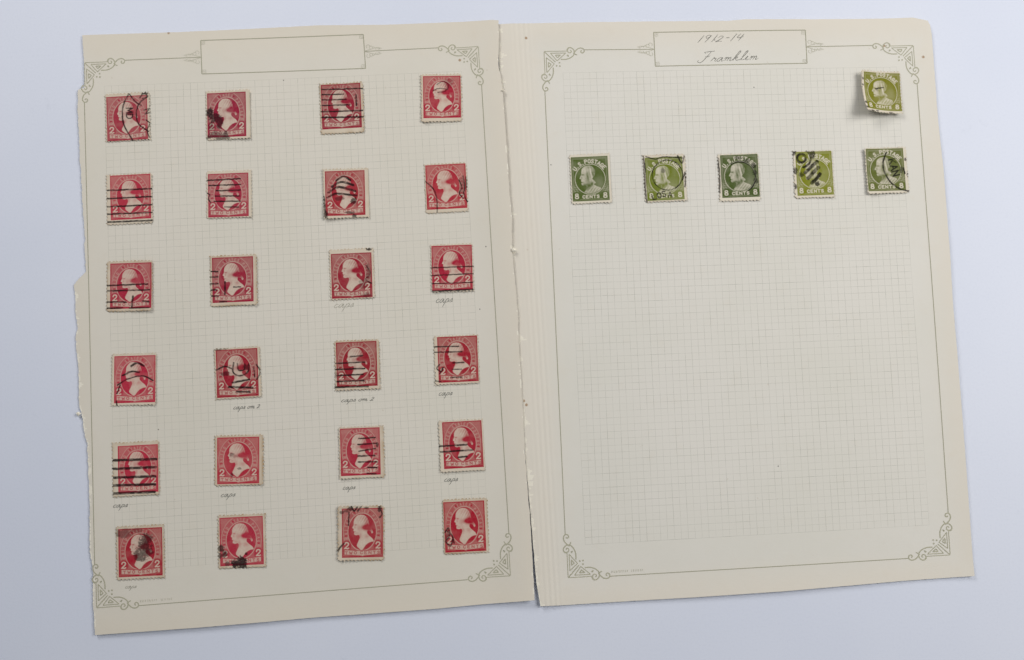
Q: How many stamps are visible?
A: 30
